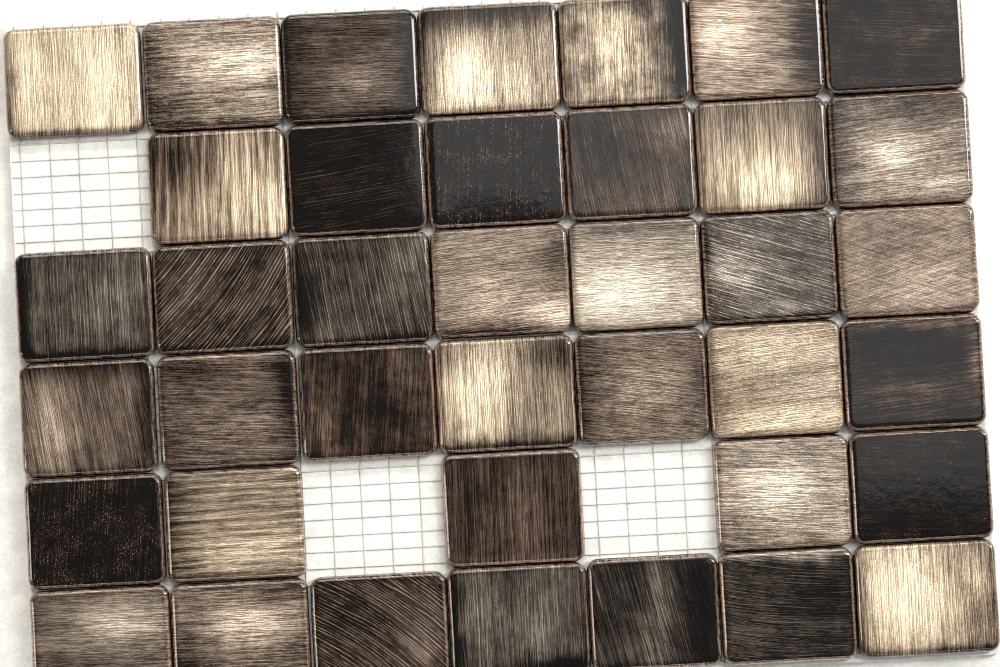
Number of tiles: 39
